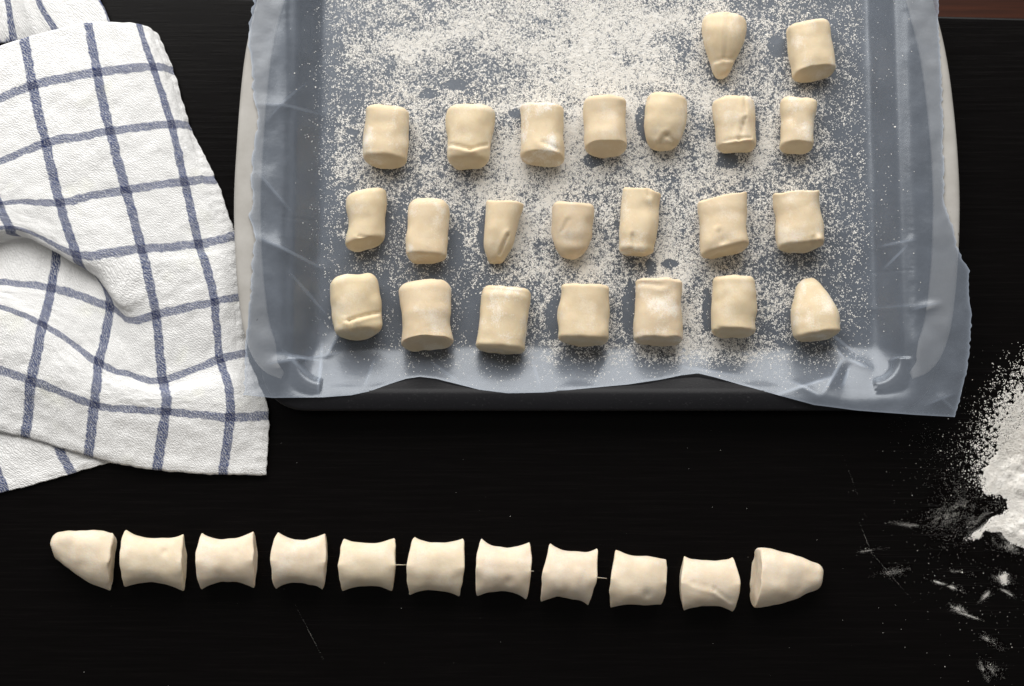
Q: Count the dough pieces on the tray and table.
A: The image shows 34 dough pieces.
